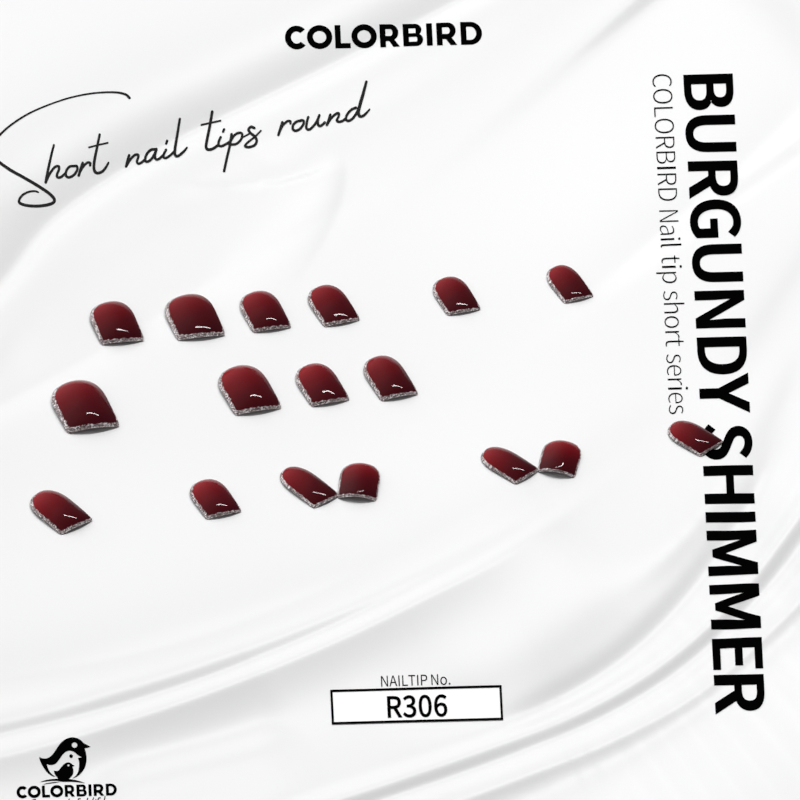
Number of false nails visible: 17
